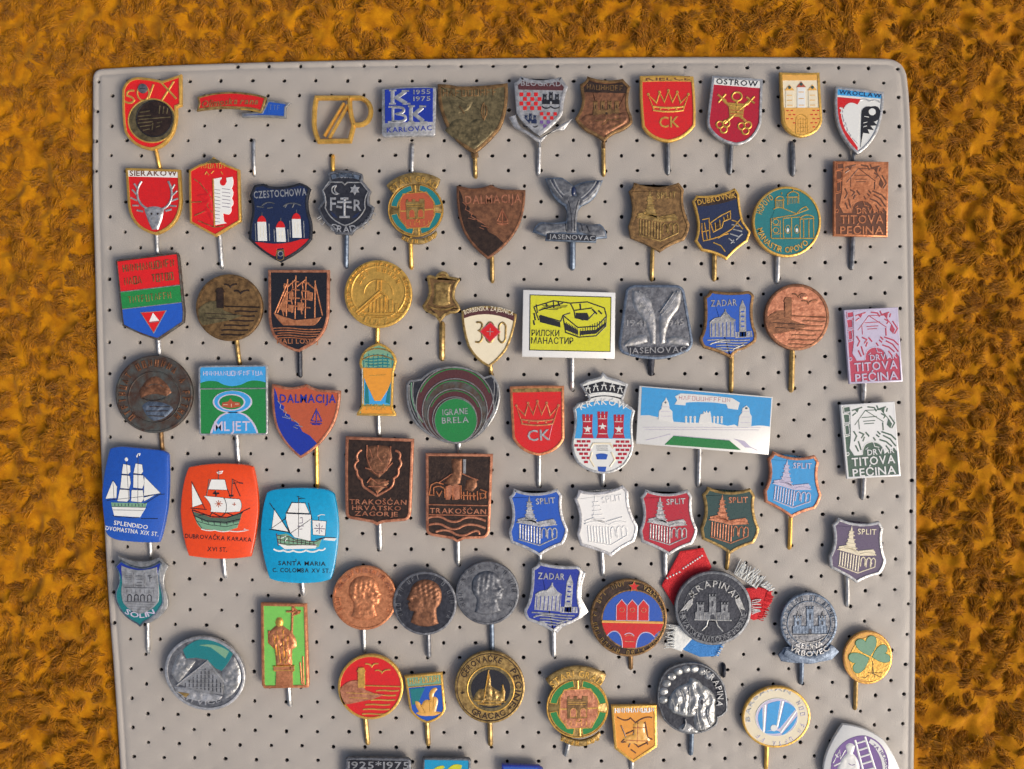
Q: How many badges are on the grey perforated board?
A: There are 75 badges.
